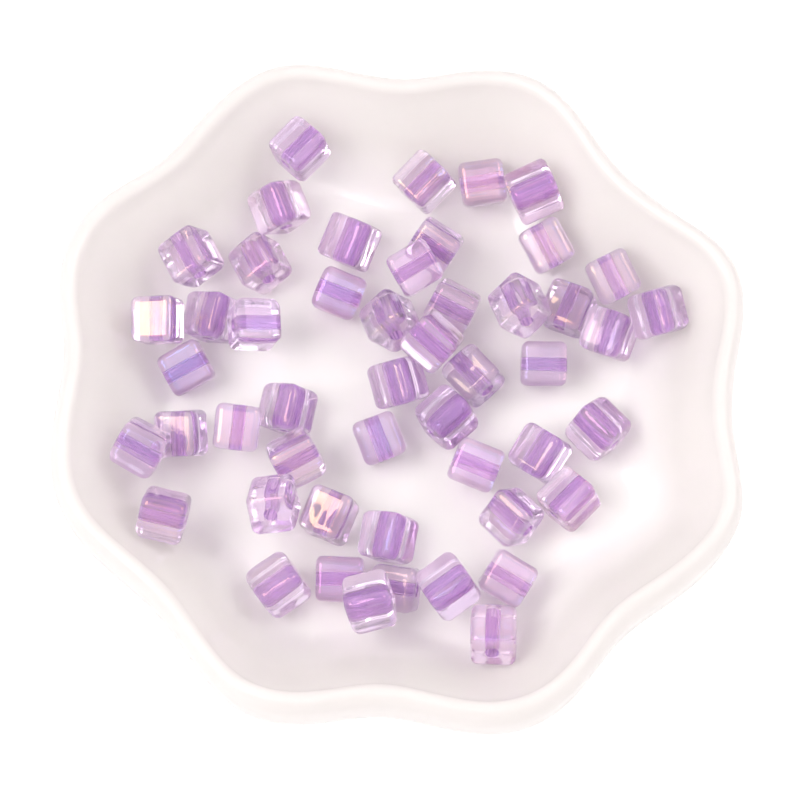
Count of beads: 50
